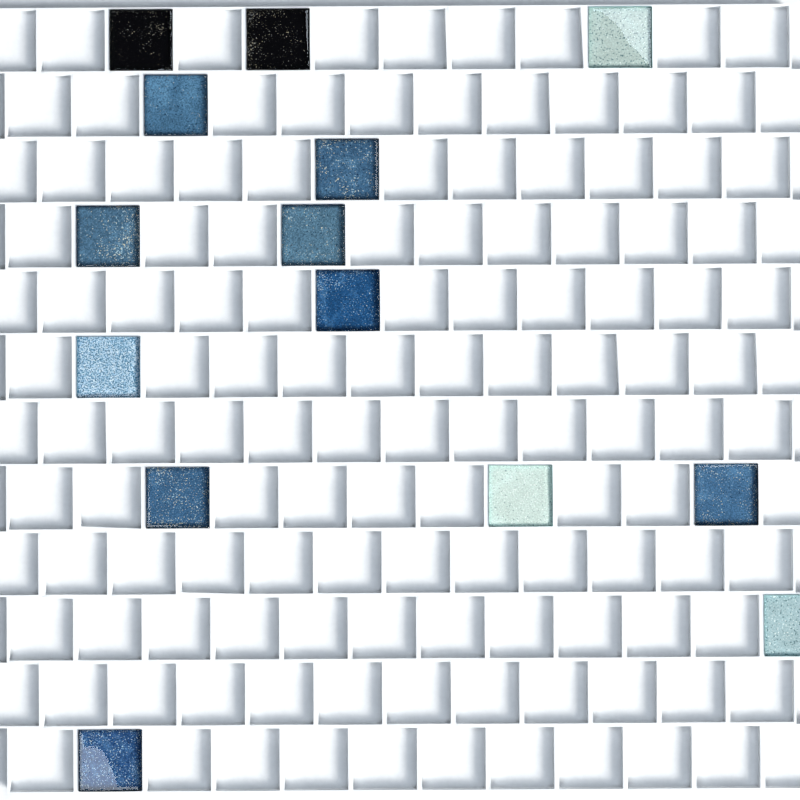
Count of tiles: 14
